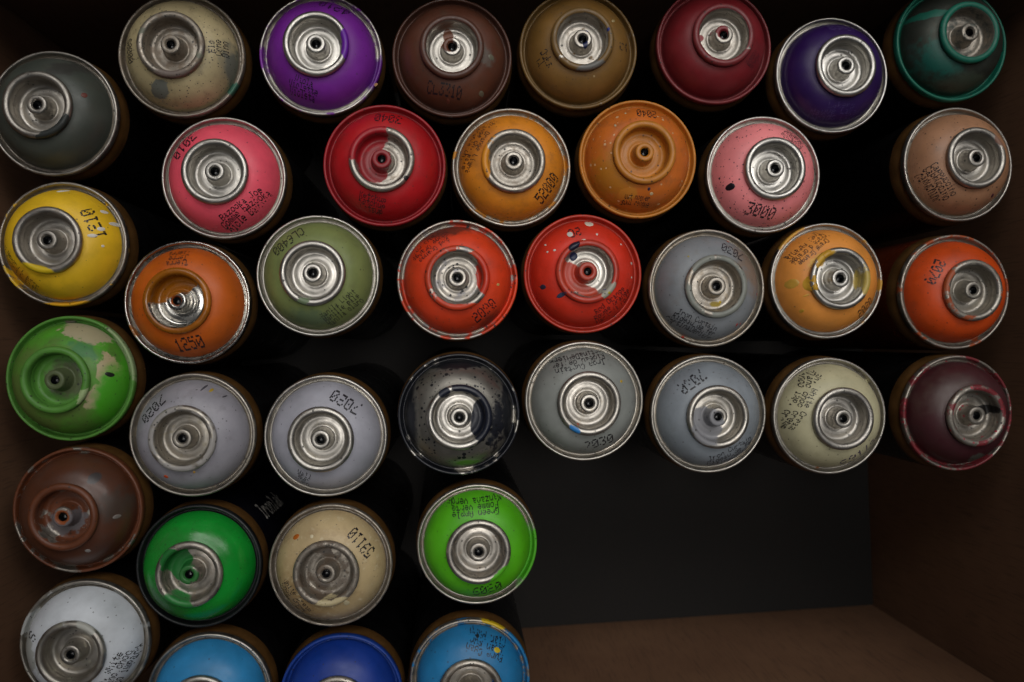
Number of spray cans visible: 38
